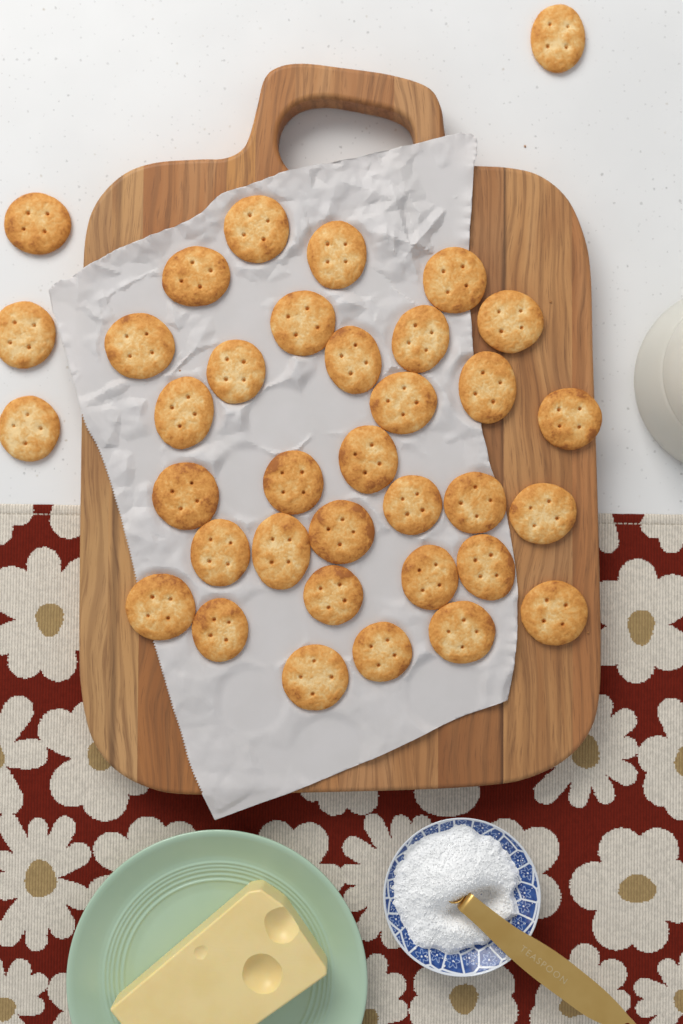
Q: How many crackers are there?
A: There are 36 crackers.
